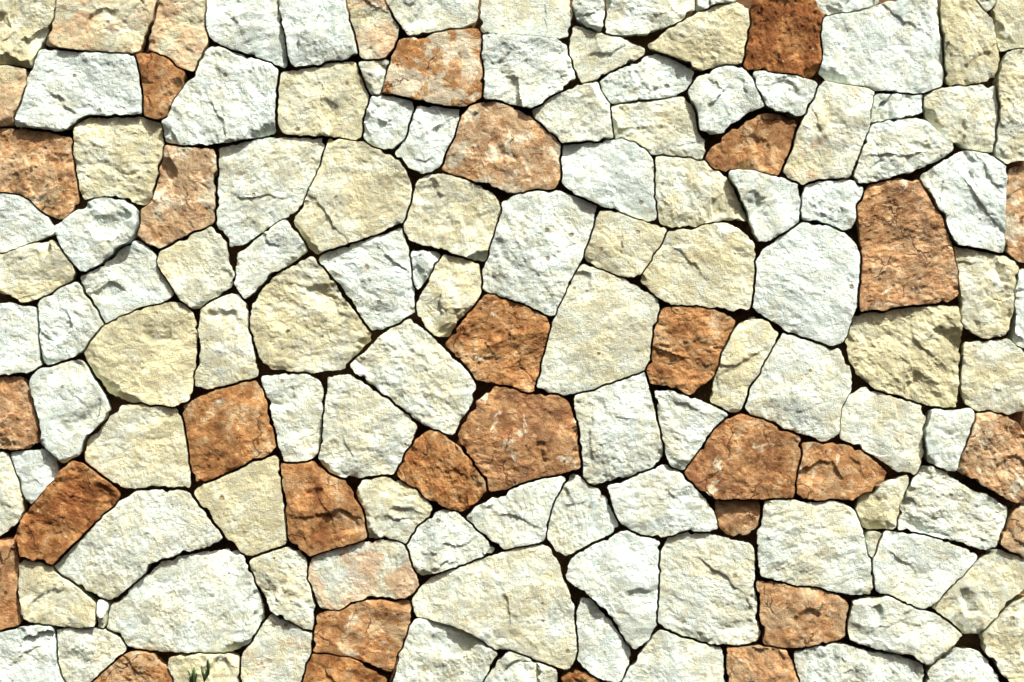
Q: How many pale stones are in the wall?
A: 114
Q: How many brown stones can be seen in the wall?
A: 29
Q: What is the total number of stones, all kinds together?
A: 143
